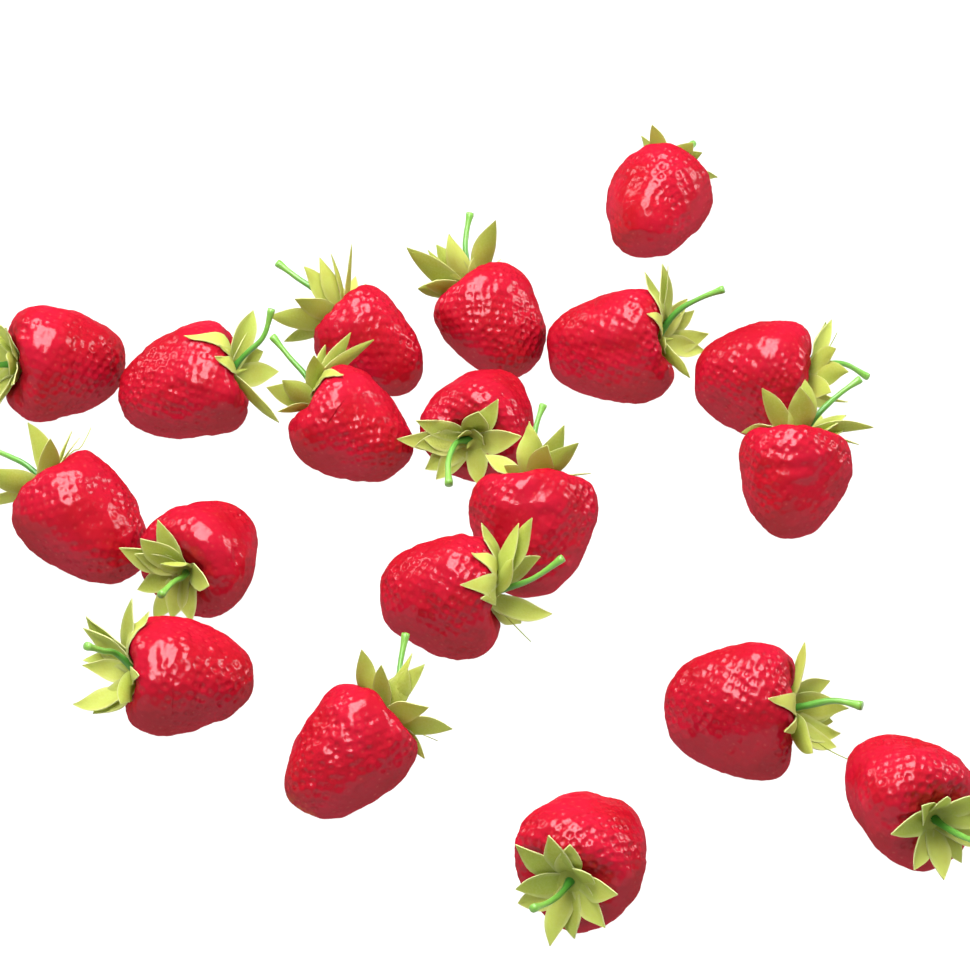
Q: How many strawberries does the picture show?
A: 19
